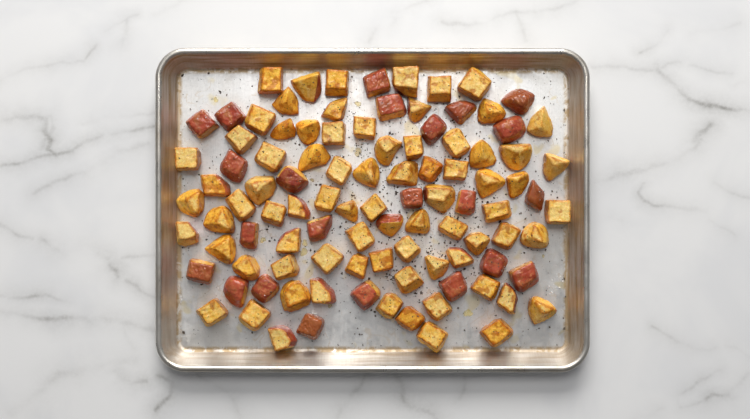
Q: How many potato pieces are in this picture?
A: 101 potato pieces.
